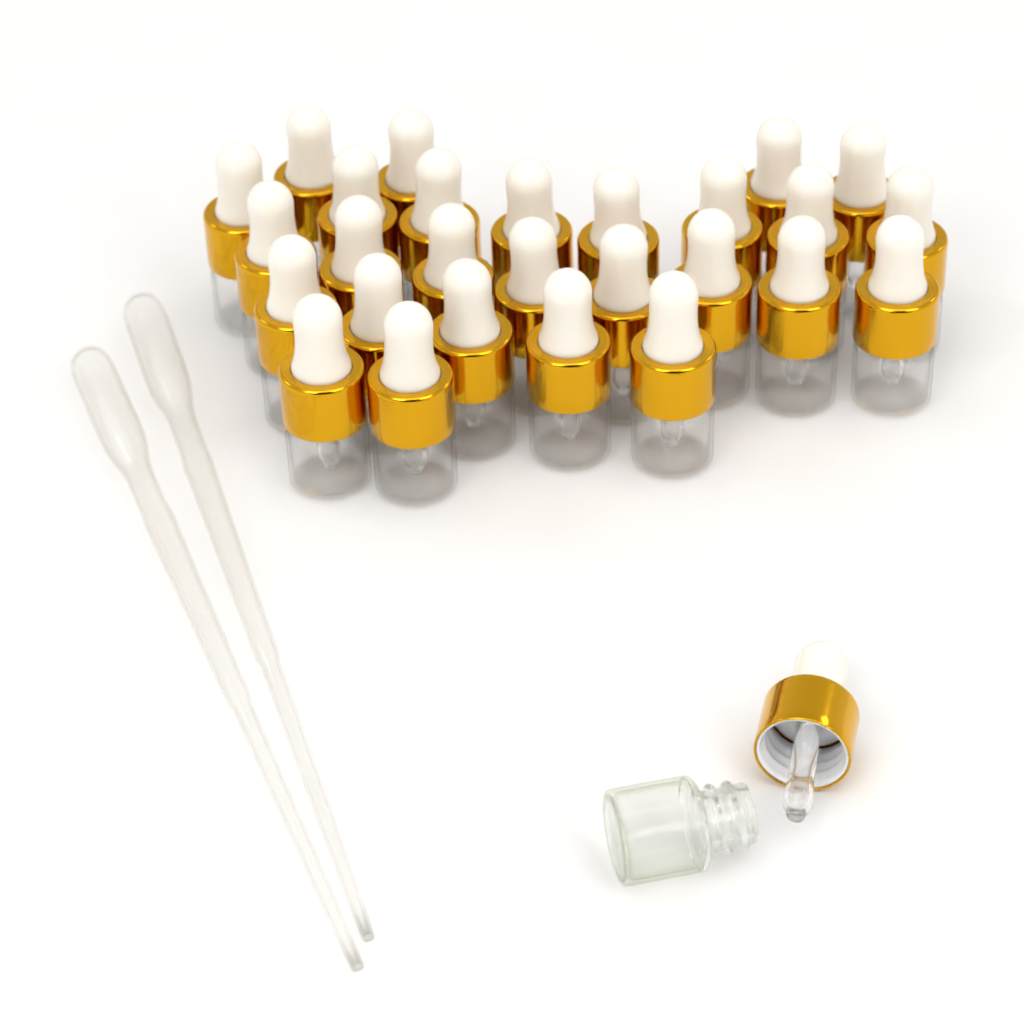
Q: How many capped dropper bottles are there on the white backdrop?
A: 27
